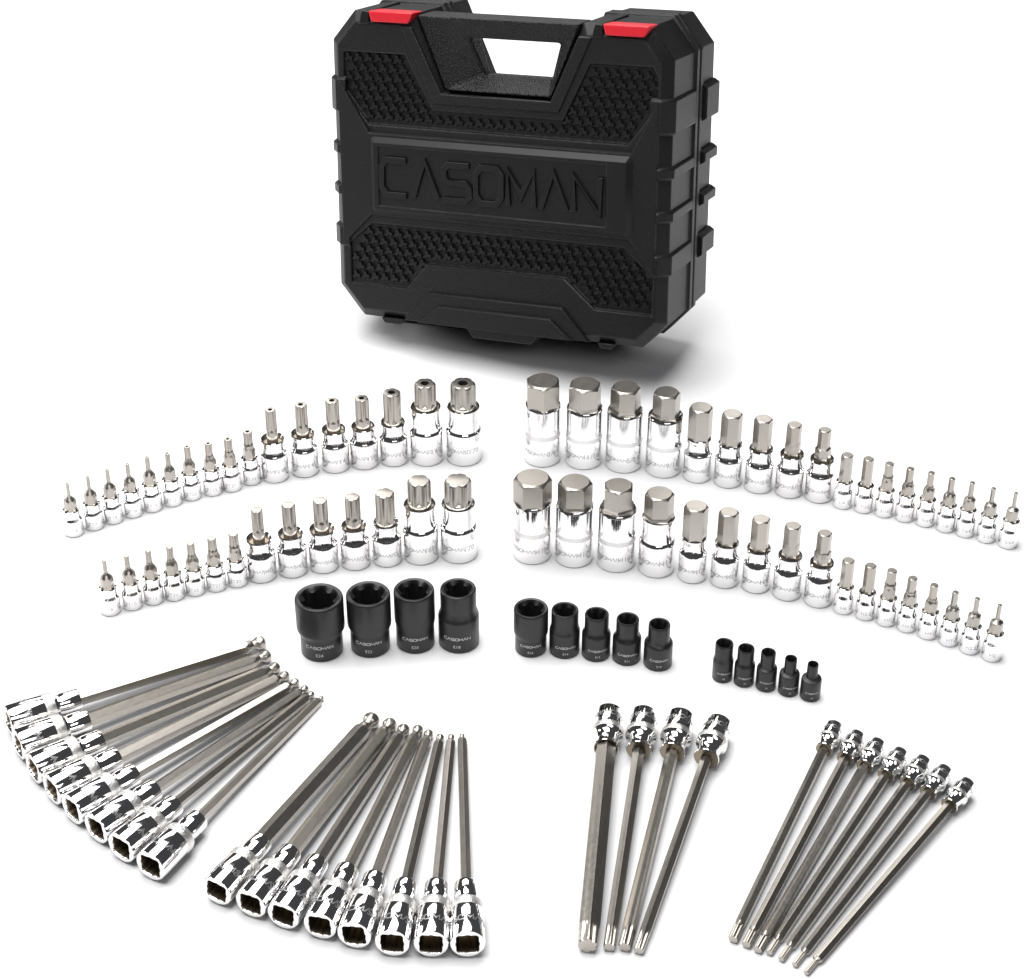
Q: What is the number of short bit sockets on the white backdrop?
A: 66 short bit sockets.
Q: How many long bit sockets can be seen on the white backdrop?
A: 27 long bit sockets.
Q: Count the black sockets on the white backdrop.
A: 14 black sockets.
